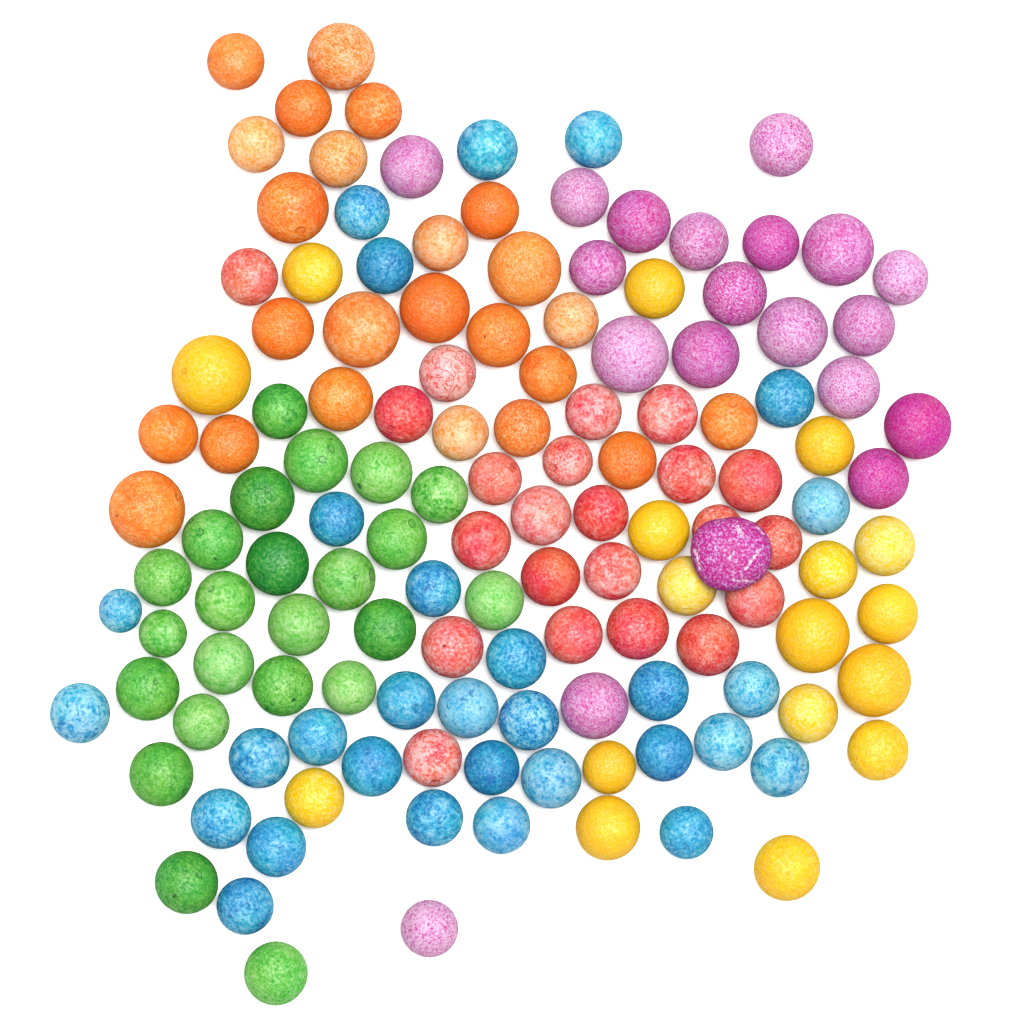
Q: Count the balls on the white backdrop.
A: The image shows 136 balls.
